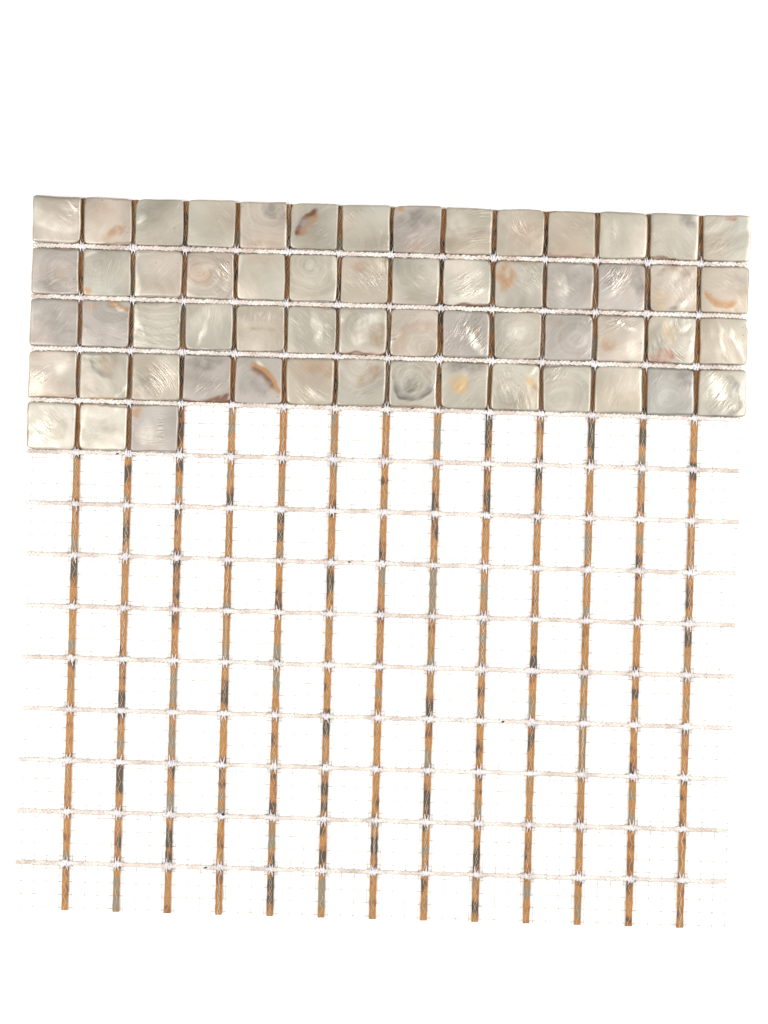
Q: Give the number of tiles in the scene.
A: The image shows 59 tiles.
